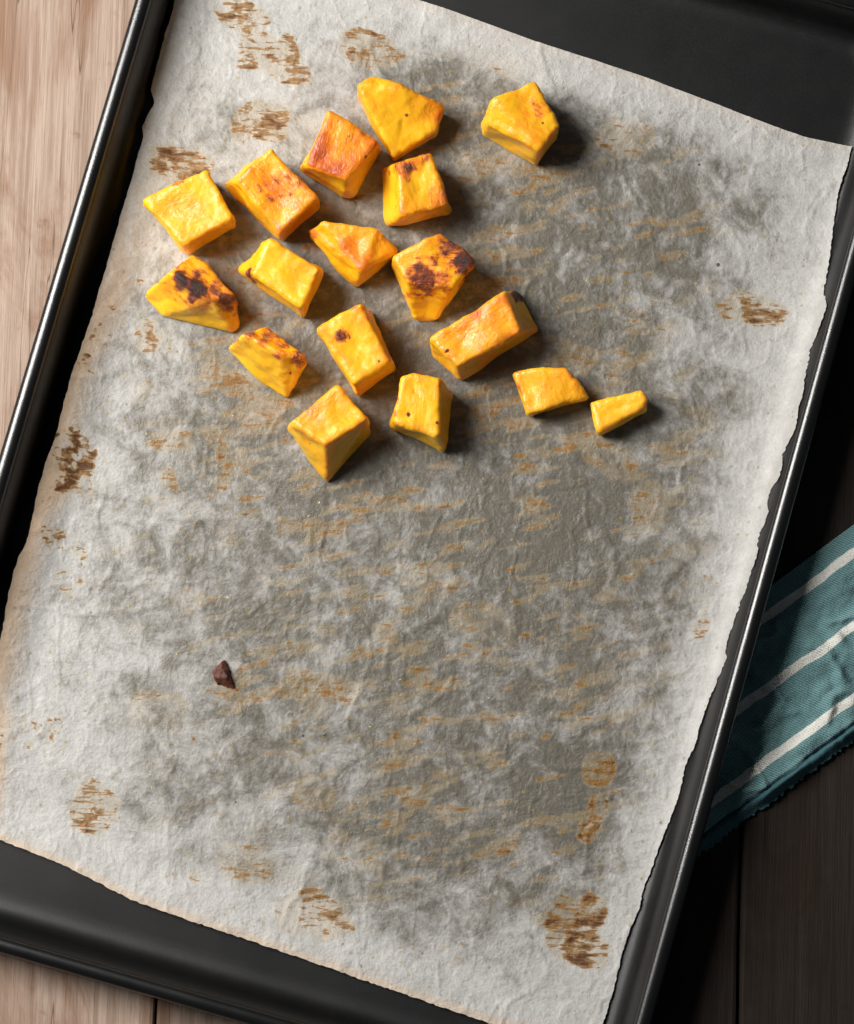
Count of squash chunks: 17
